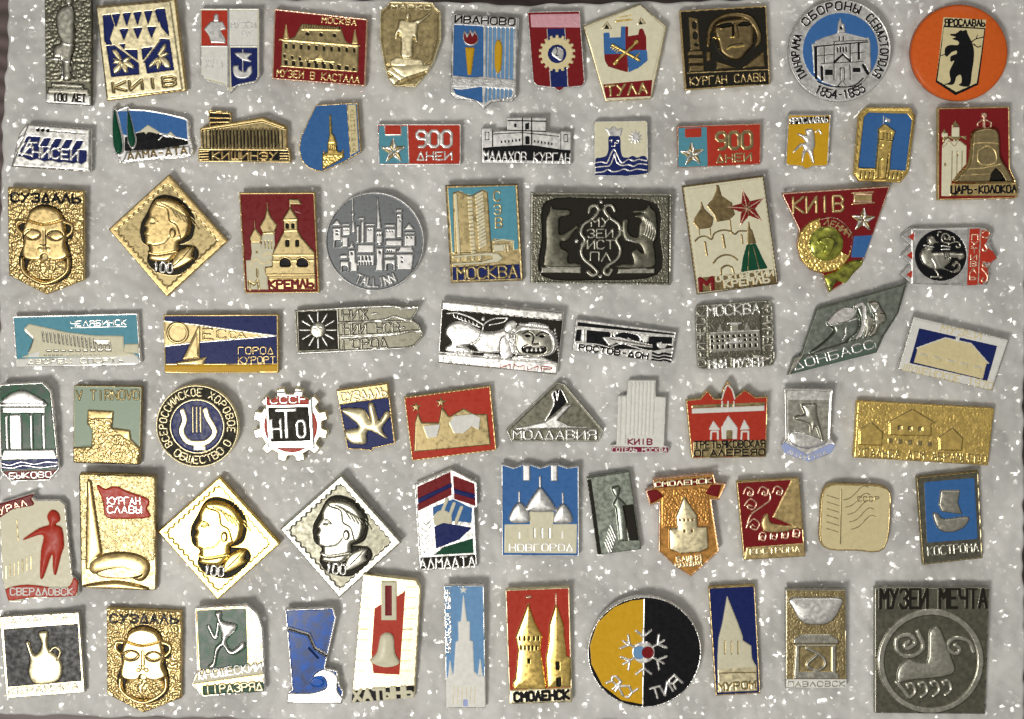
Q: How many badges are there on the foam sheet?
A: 72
